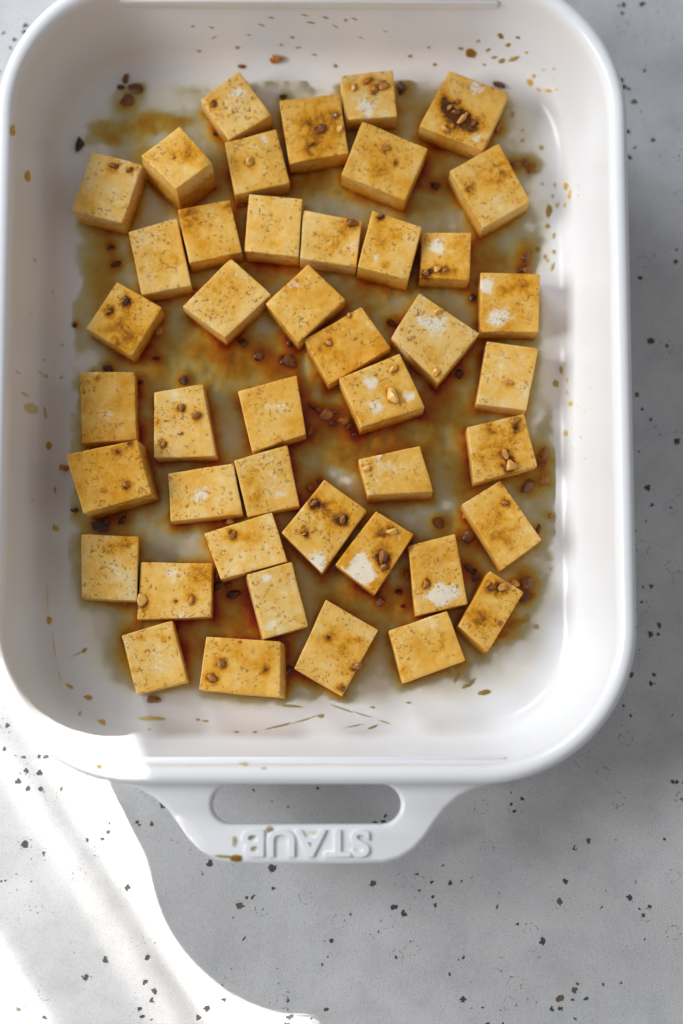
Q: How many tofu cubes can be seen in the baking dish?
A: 44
